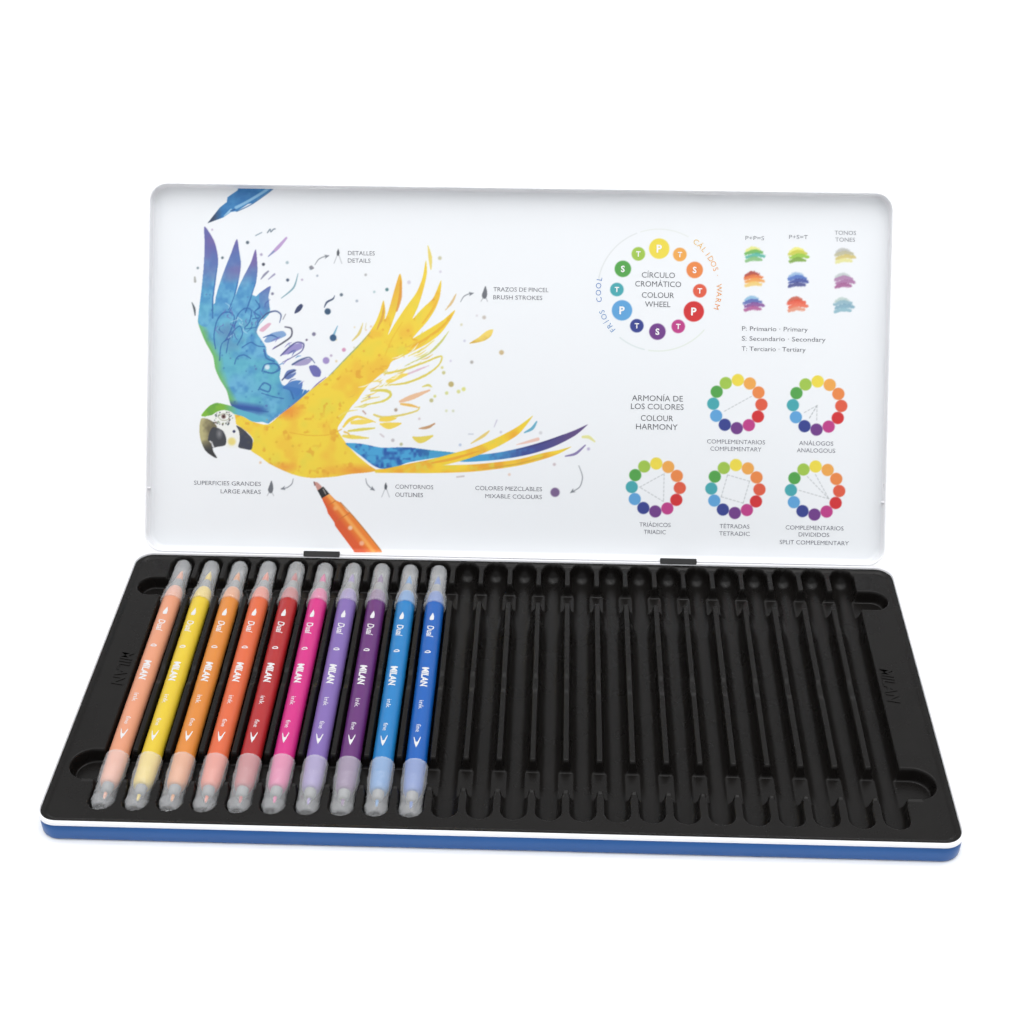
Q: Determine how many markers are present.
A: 10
